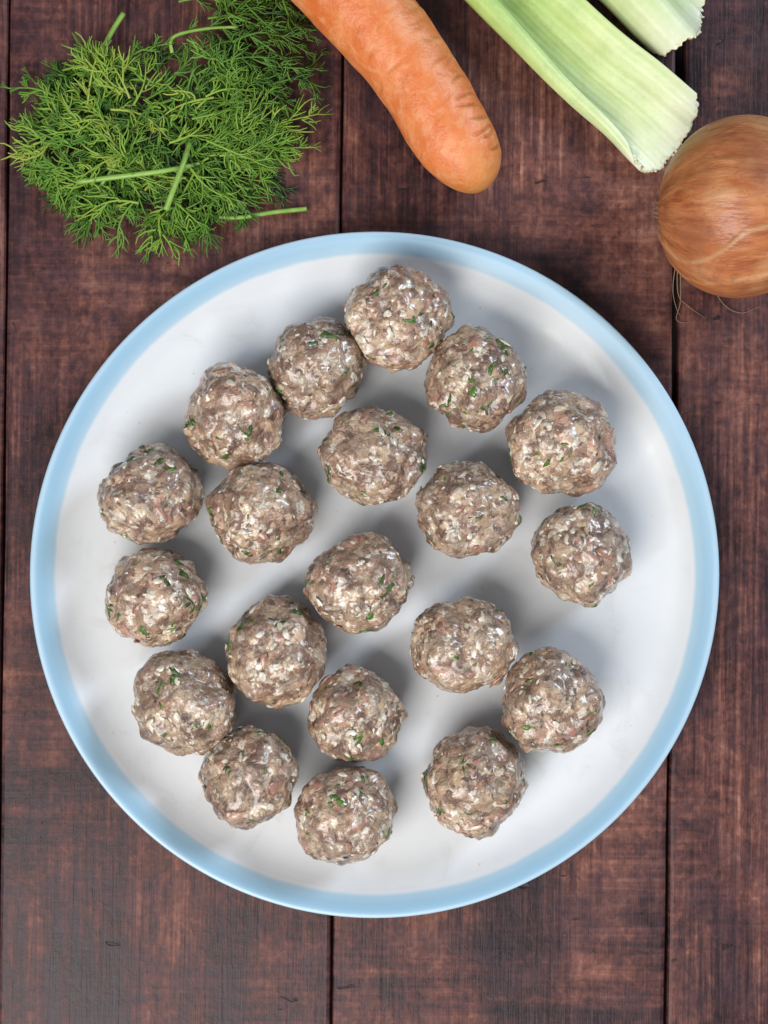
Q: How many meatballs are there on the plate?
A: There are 20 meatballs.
